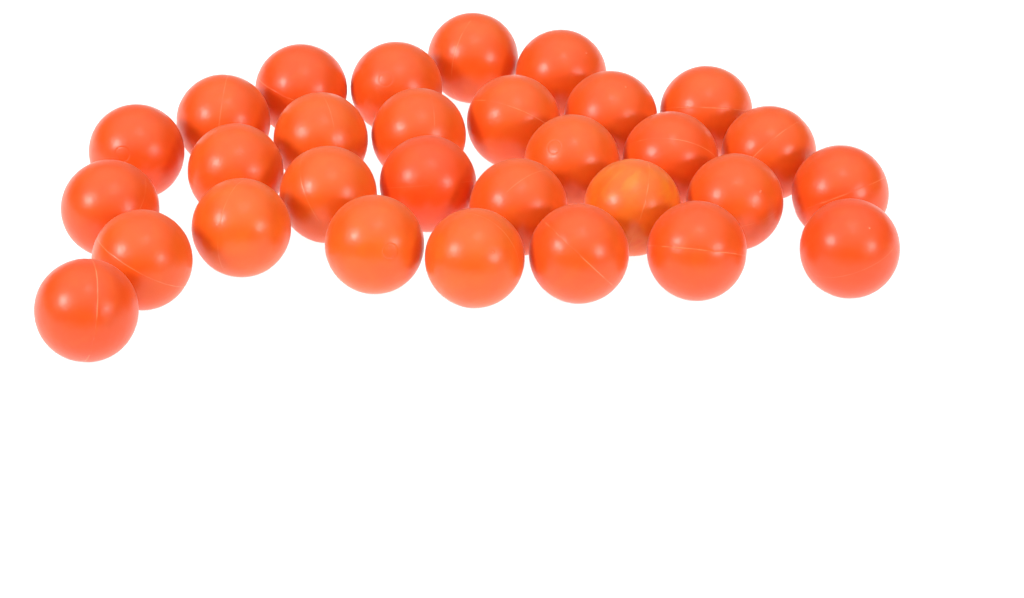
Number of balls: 30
